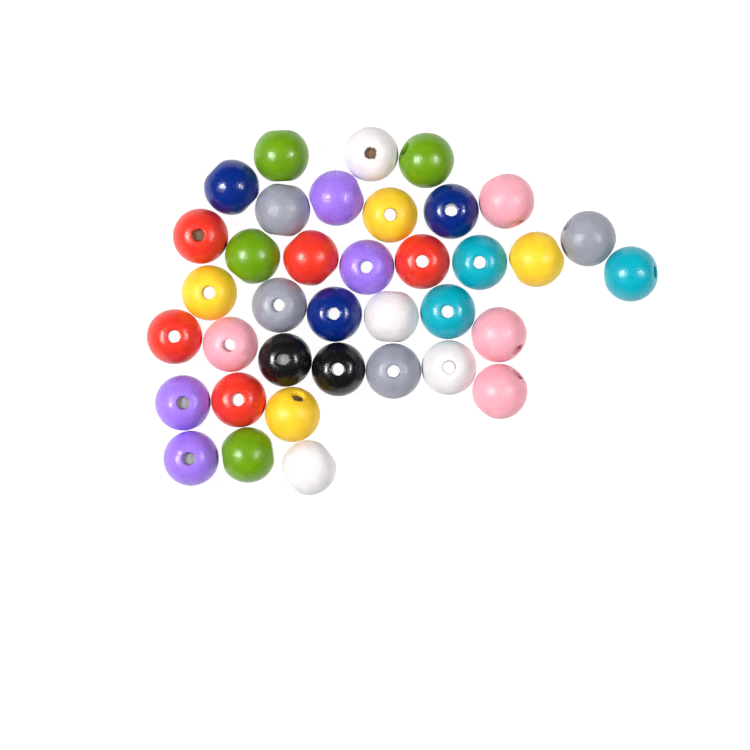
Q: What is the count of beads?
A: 37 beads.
